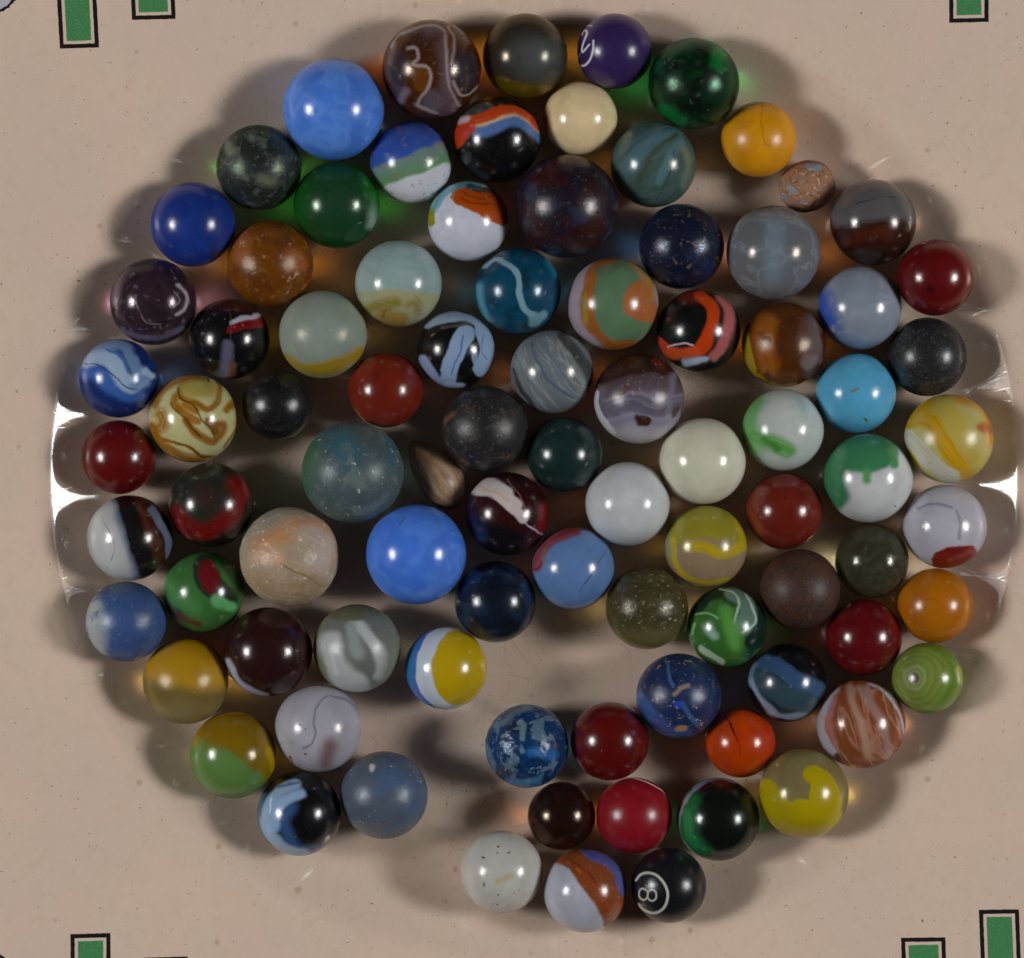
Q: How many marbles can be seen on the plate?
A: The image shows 88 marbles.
